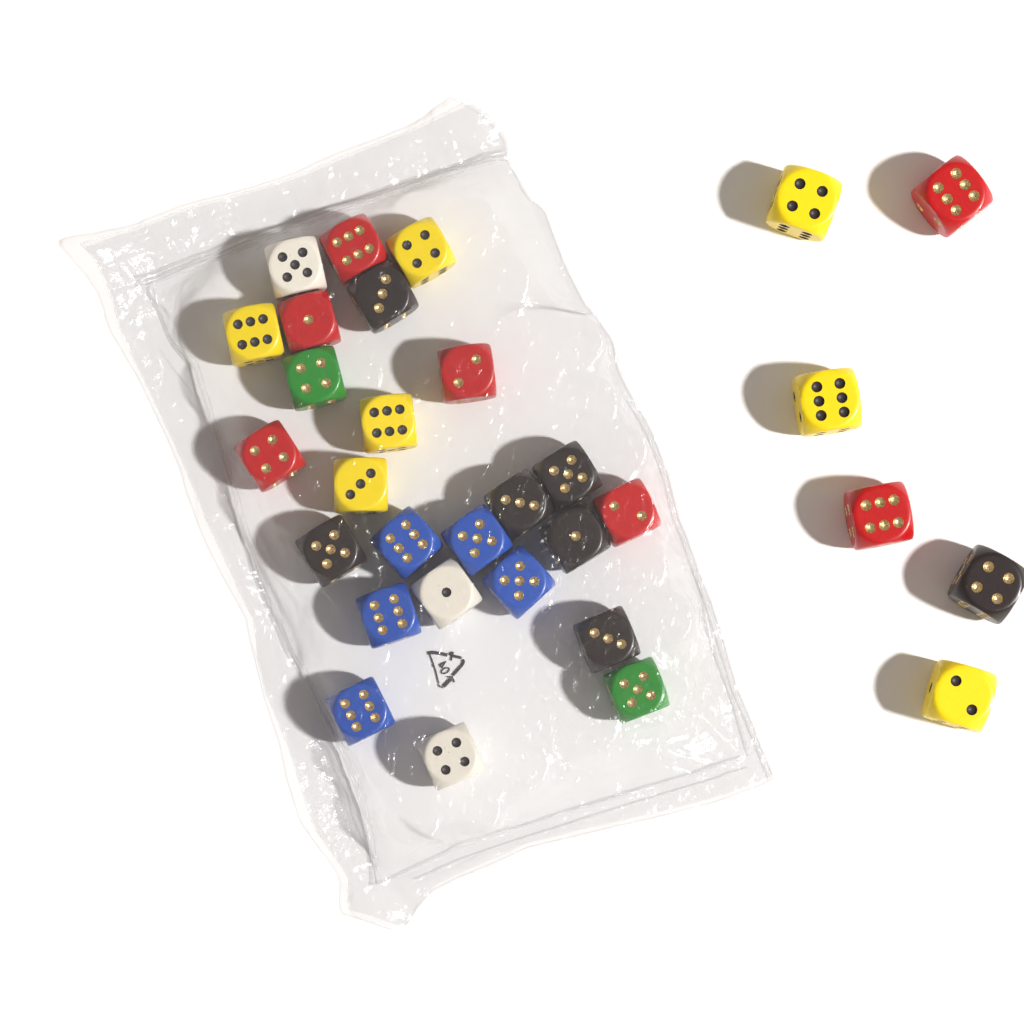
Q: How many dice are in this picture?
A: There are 31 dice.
